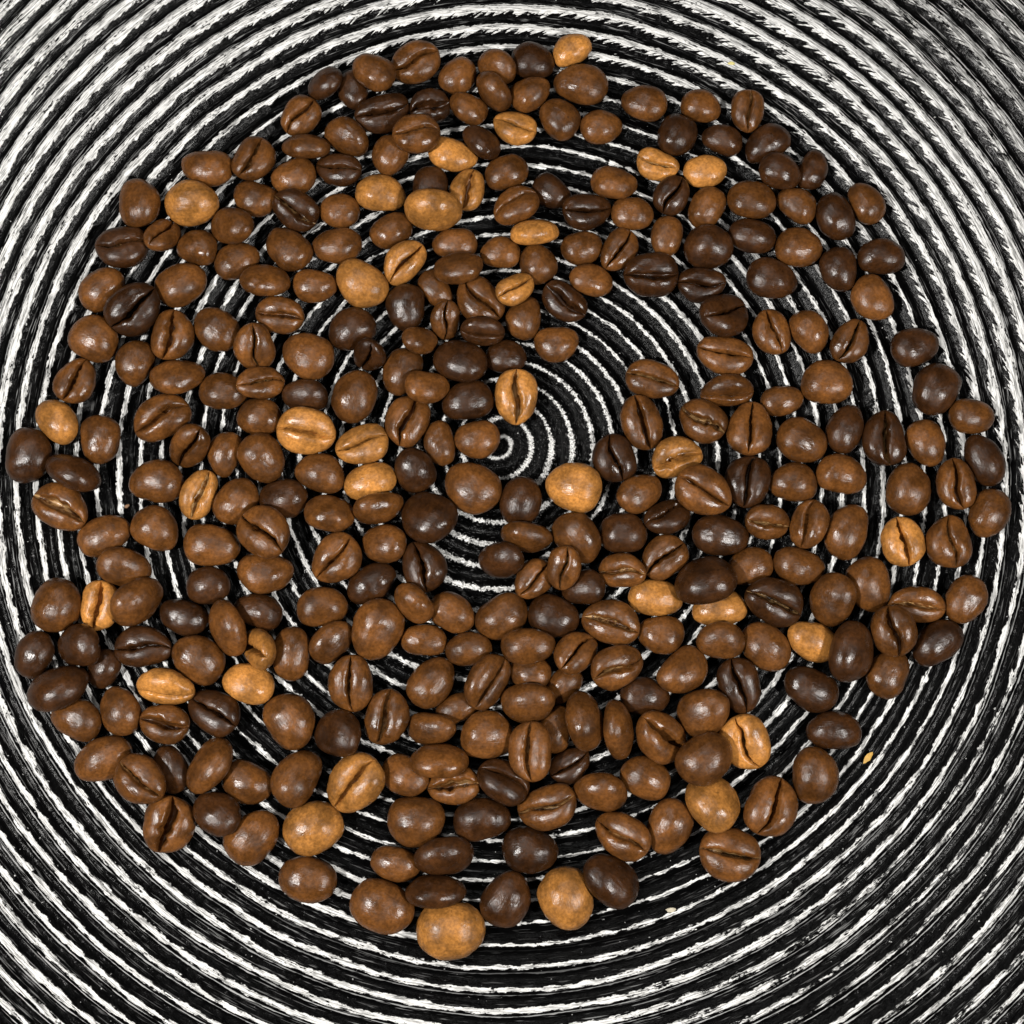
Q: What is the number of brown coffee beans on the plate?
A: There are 200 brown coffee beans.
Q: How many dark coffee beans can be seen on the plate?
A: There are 86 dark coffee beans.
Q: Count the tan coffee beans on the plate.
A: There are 35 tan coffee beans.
